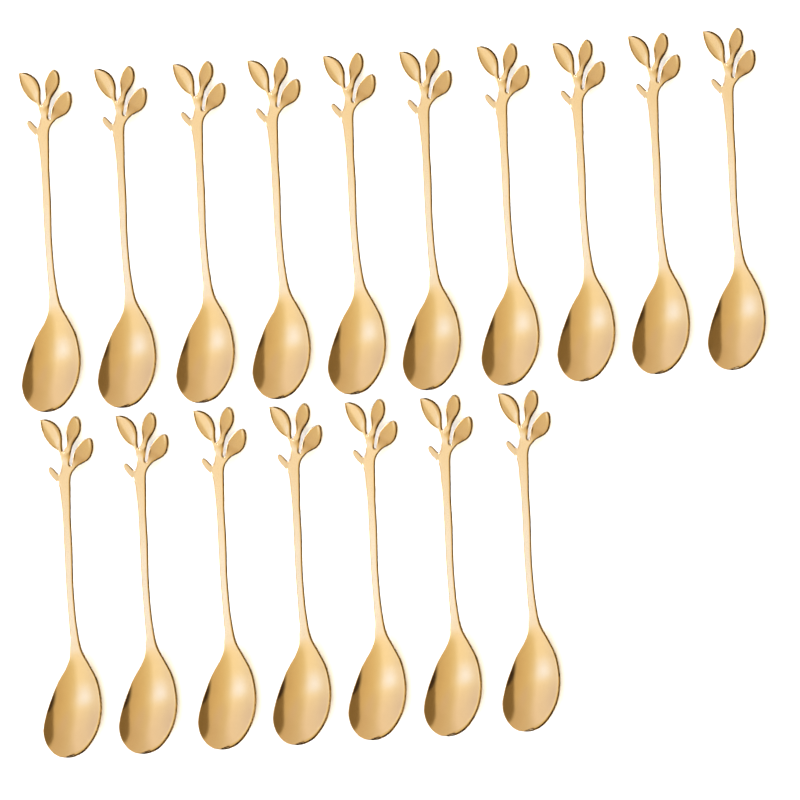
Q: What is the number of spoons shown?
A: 17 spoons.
